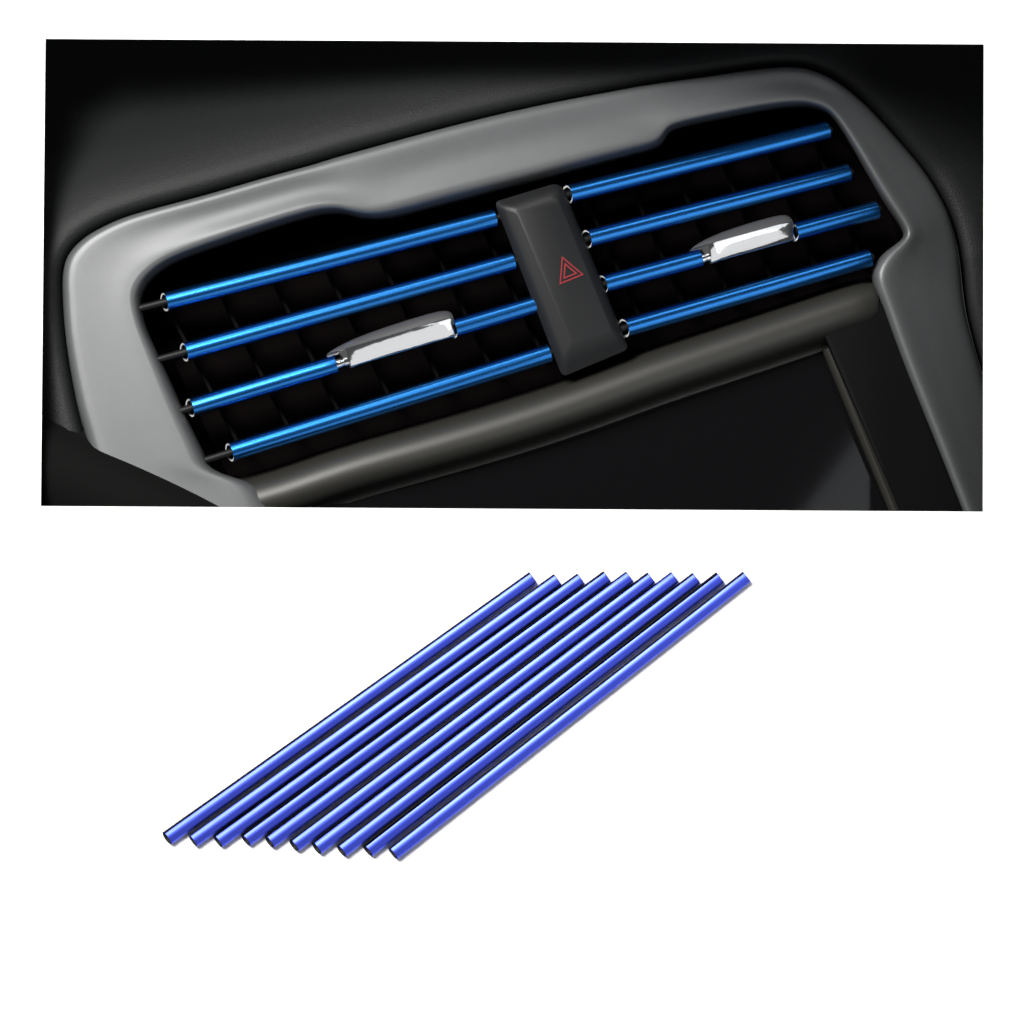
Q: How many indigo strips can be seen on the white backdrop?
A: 10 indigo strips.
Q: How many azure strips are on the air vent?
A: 10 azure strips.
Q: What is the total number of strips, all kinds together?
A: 20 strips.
